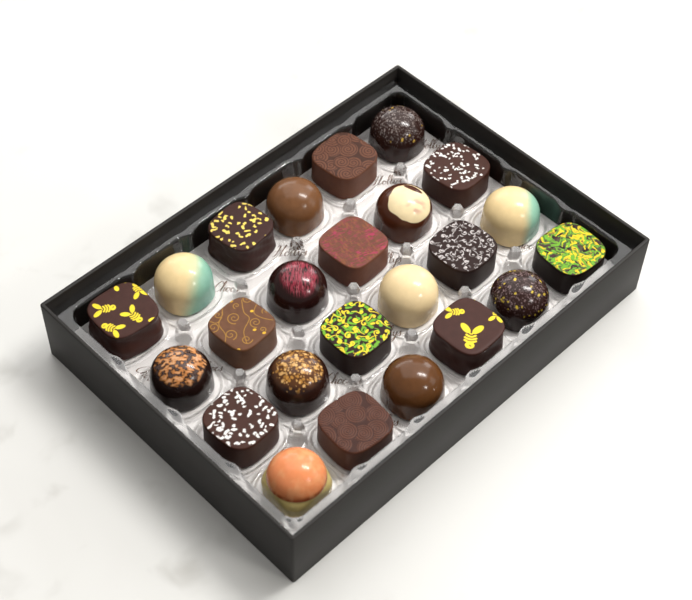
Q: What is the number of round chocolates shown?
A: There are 12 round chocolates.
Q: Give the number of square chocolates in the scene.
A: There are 12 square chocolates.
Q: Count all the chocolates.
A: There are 24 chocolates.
